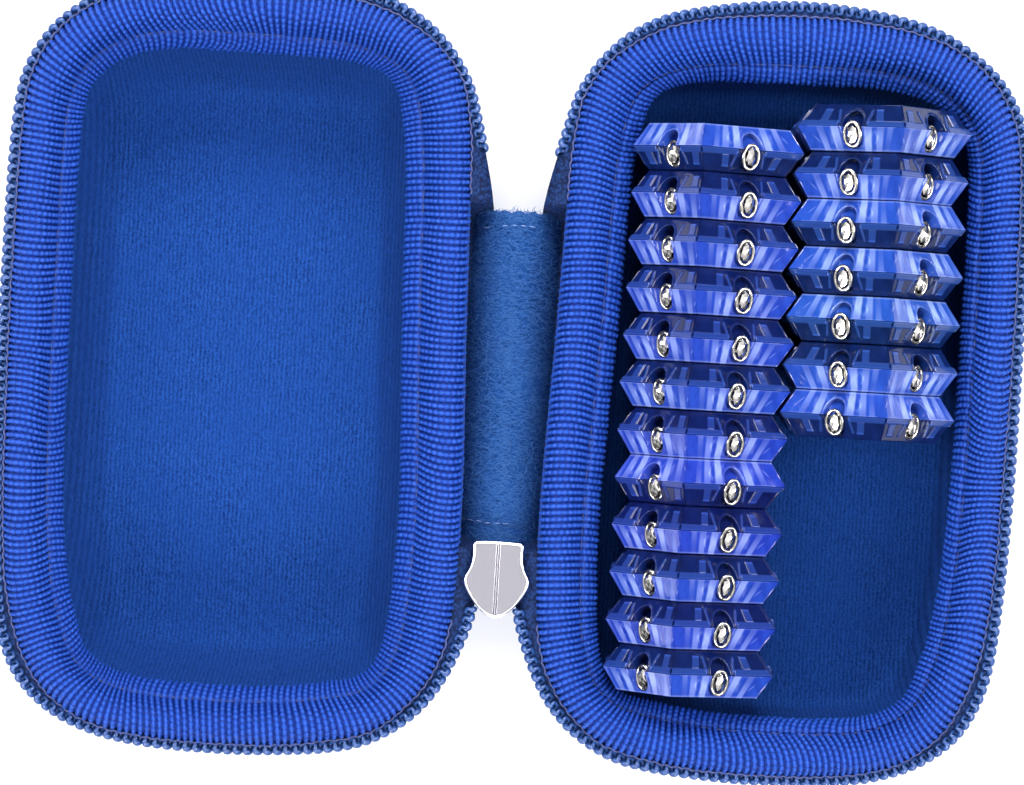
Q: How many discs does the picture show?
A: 19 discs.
